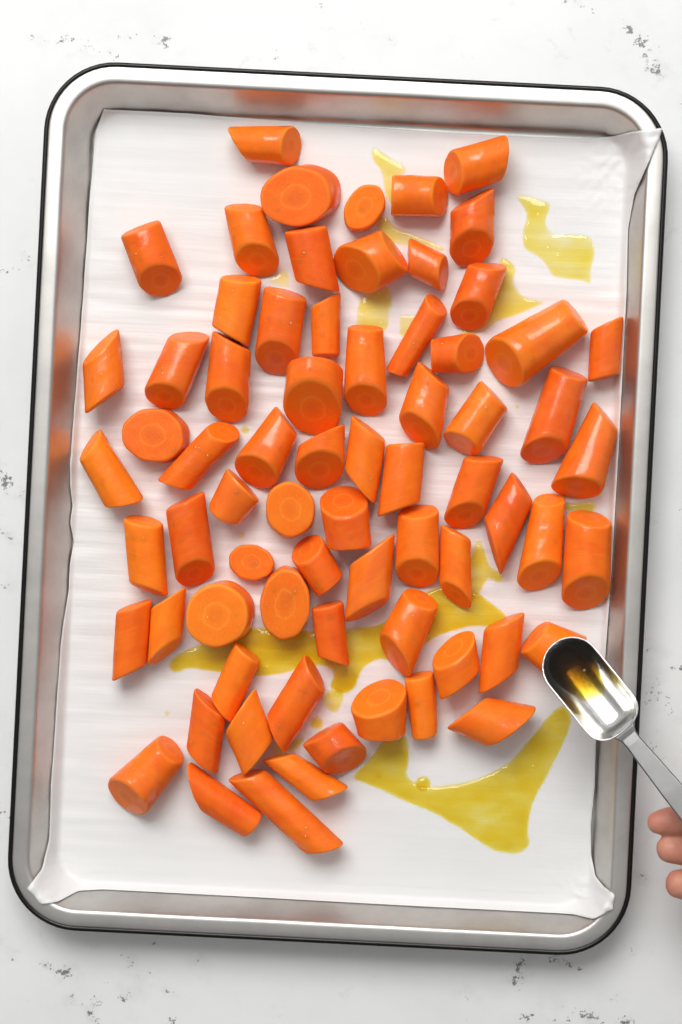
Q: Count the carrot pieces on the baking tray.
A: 70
